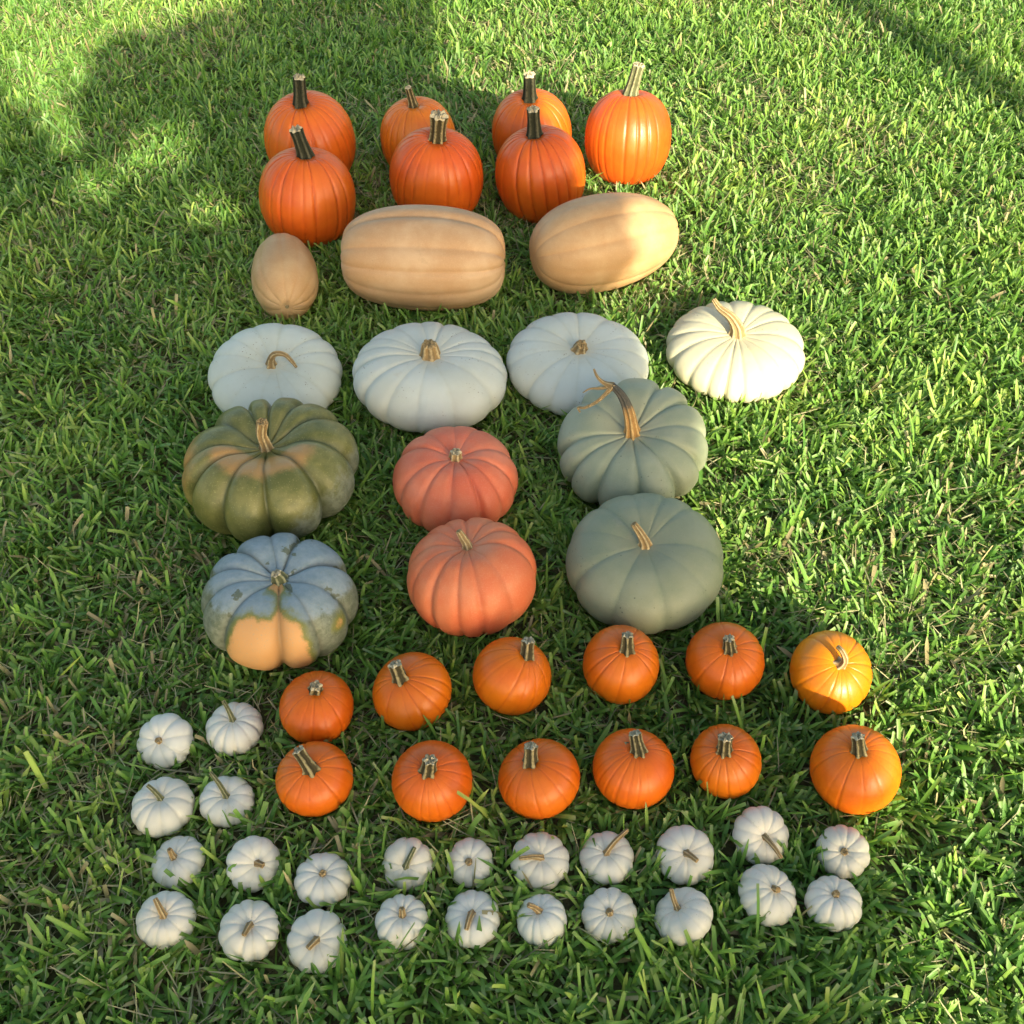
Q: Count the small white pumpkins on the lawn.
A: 24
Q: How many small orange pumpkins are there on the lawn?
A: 12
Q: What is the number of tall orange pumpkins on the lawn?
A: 7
